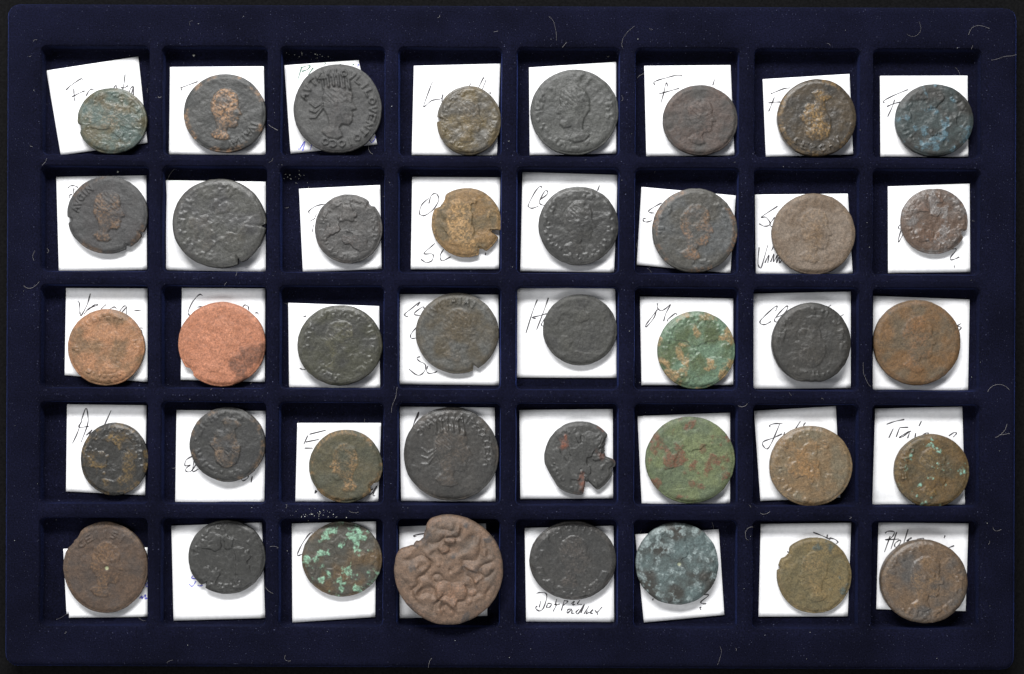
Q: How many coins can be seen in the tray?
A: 40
